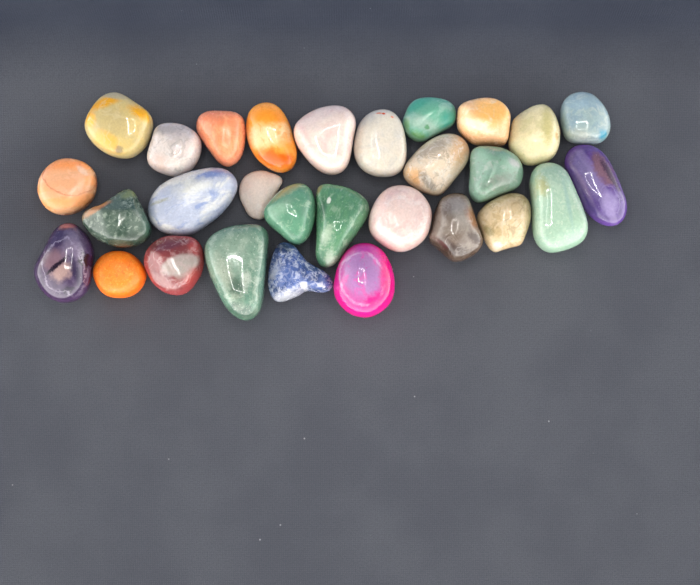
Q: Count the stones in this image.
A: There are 29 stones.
